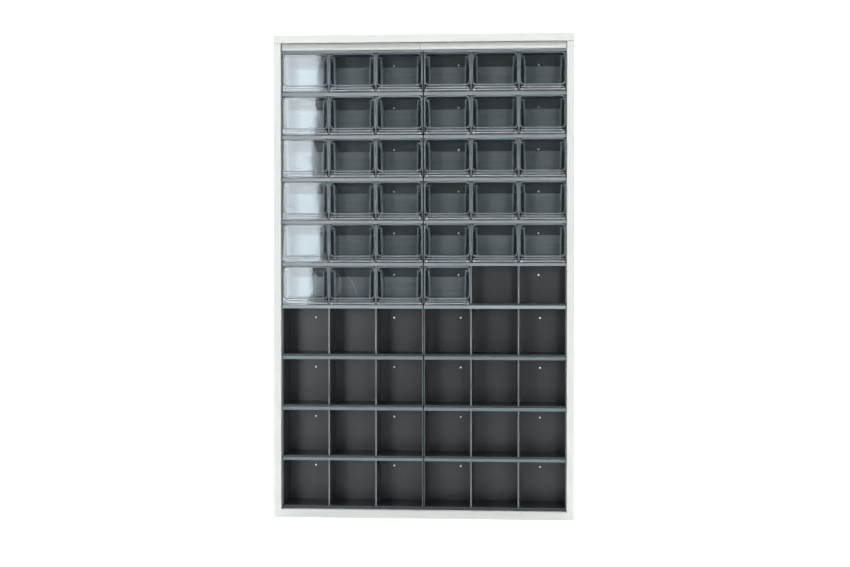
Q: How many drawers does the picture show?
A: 34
